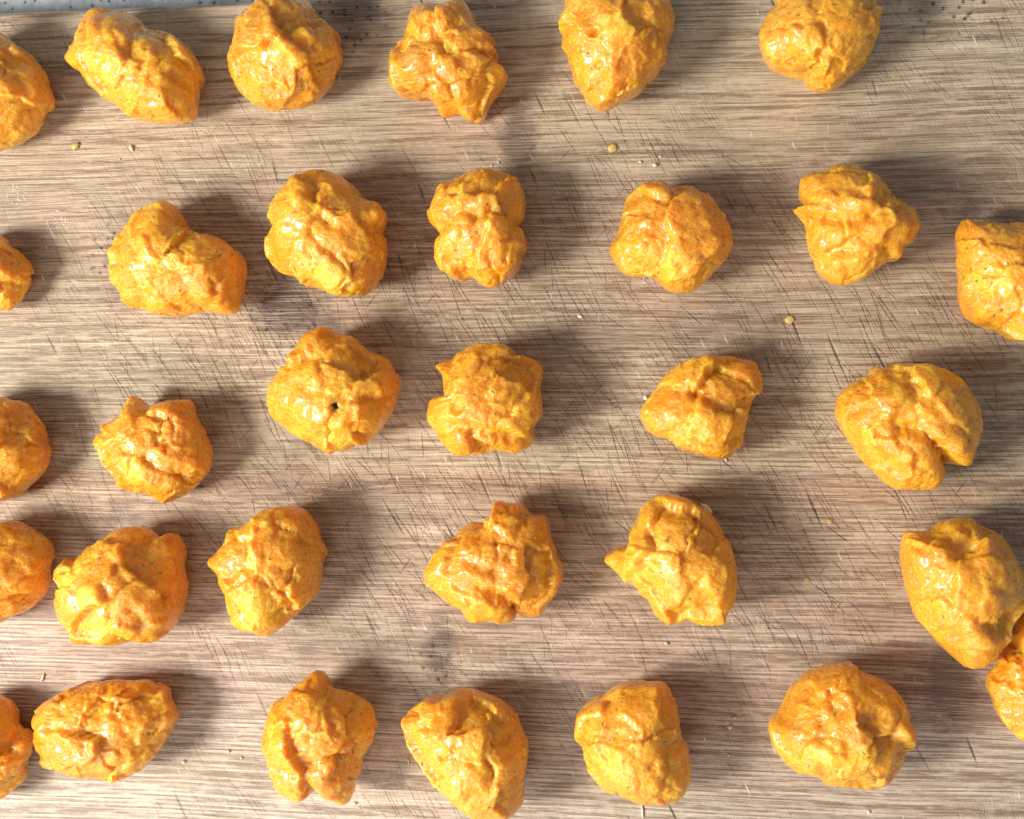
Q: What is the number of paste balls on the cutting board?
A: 32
